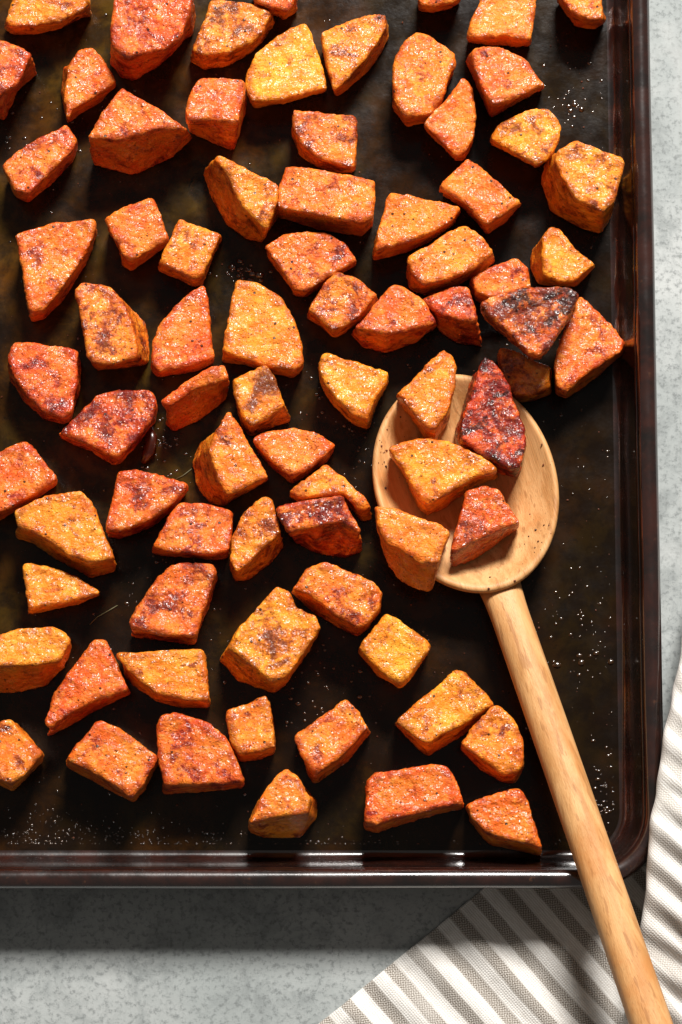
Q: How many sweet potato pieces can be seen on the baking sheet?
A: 77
